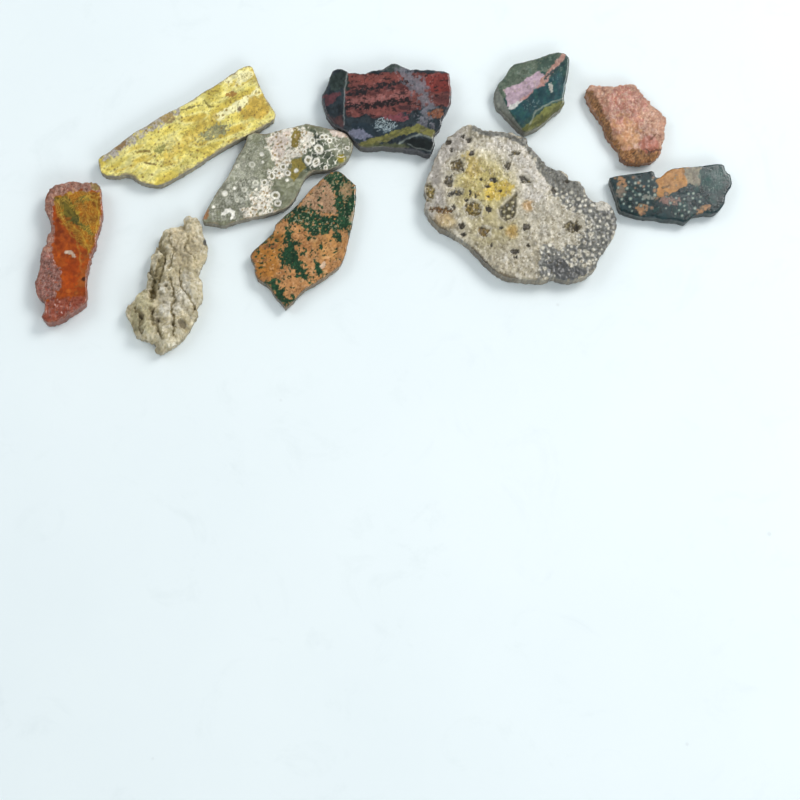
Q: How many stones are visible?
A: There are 10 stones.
